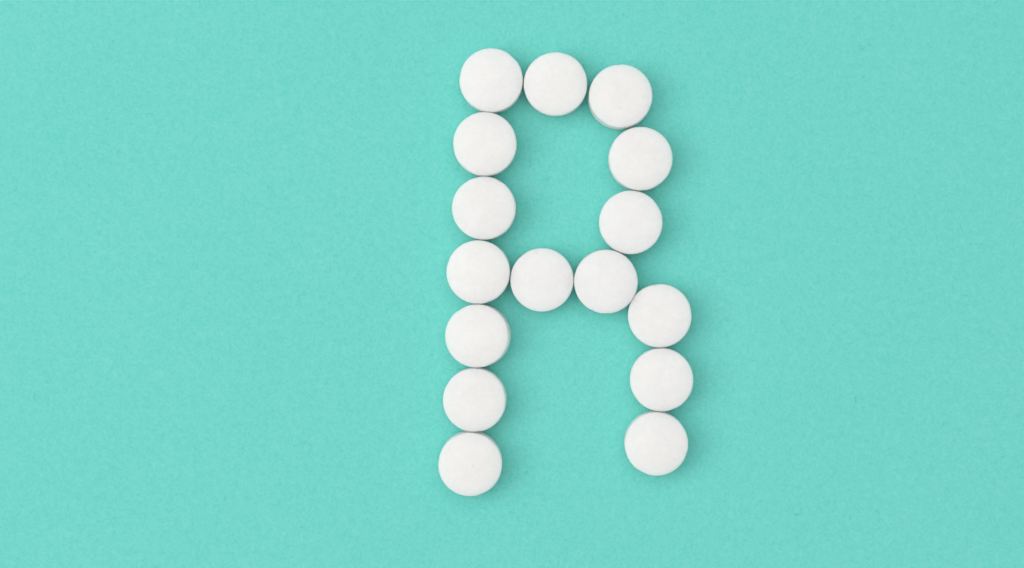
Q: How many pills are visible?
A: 16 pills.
